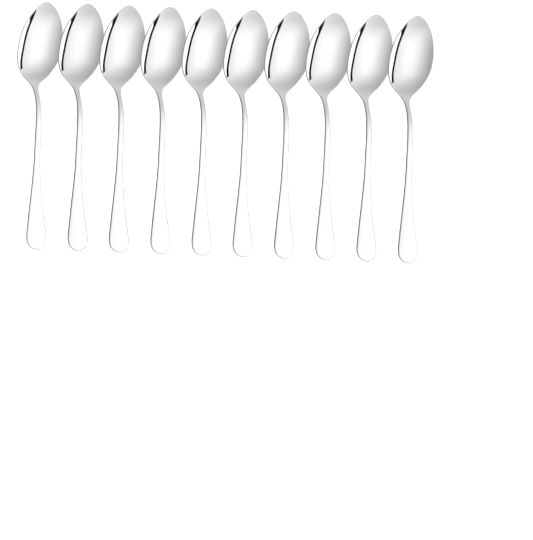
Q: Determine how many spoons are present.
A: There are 10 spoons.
